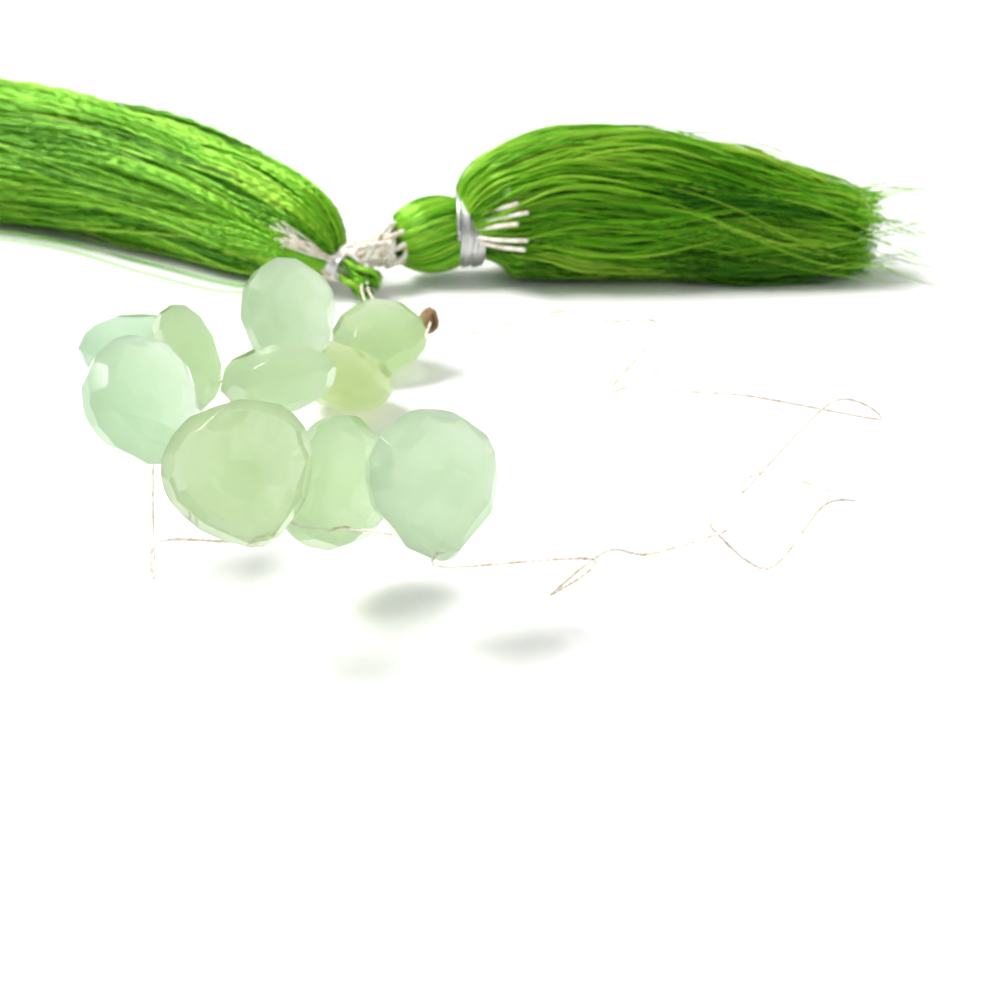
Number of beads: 10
